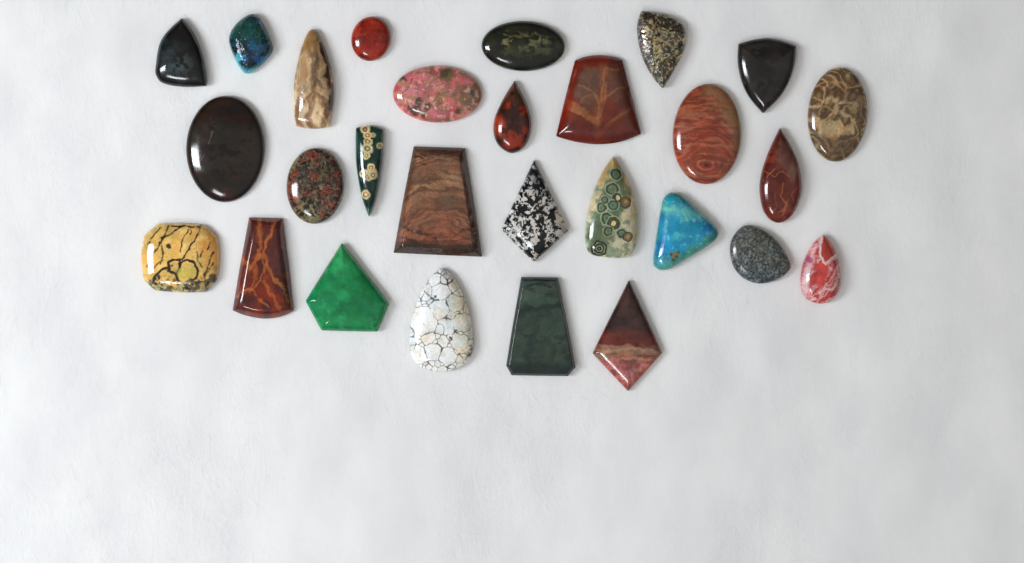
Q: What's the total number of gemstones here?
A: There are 28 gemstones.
